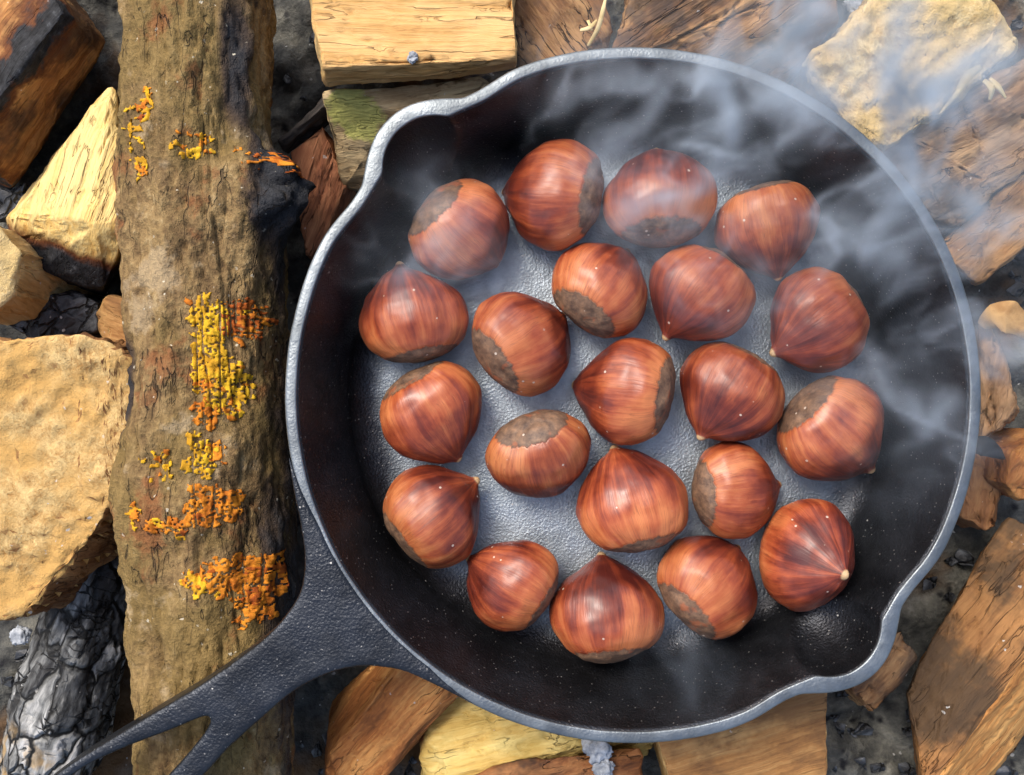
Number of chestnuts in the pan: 21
